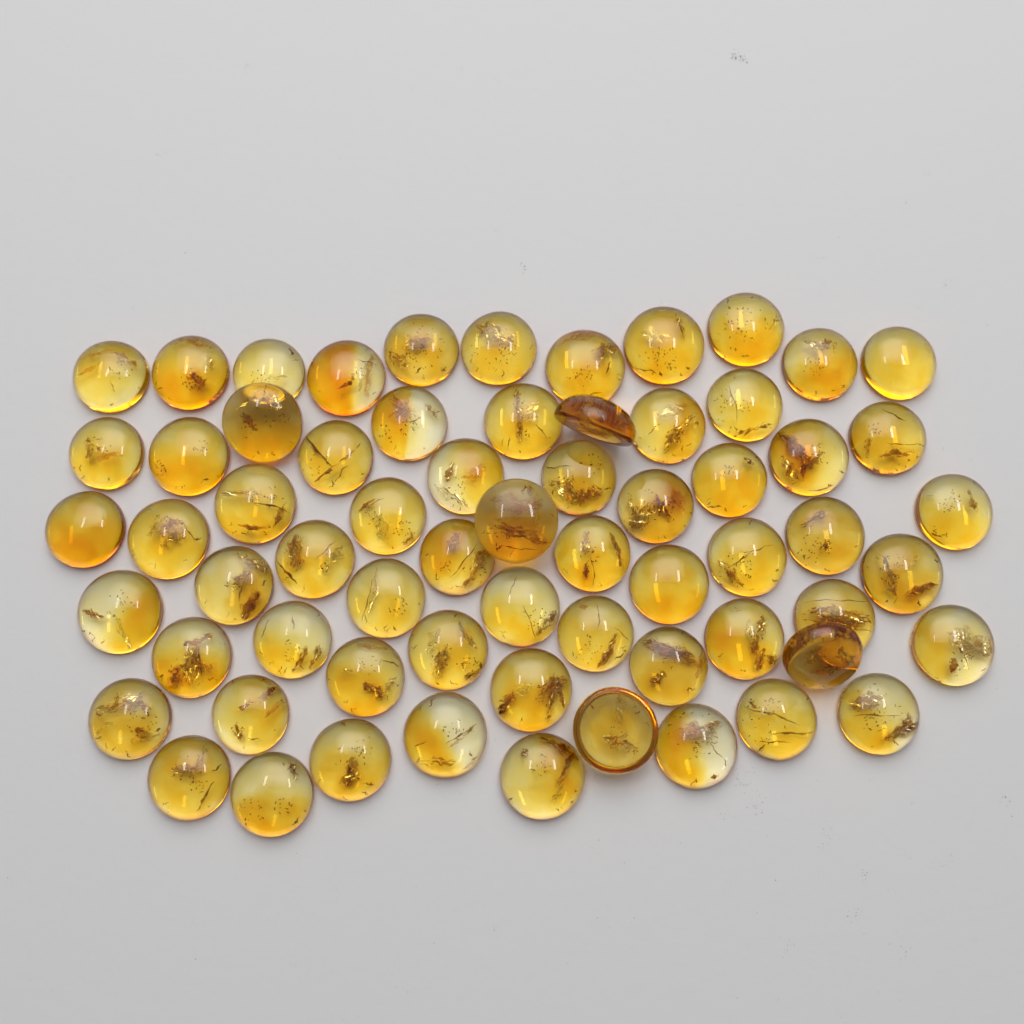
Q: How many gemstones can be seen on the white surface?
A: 65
